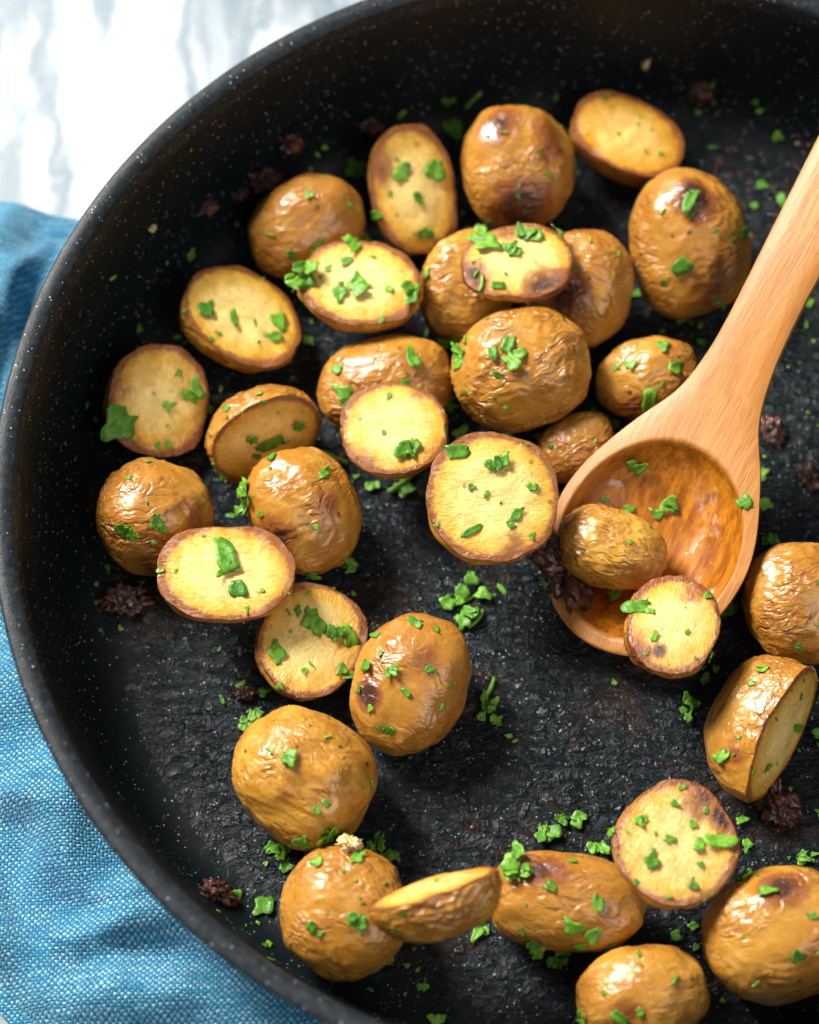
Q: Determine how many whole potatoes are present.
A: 19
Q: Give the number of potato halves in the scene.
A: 15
